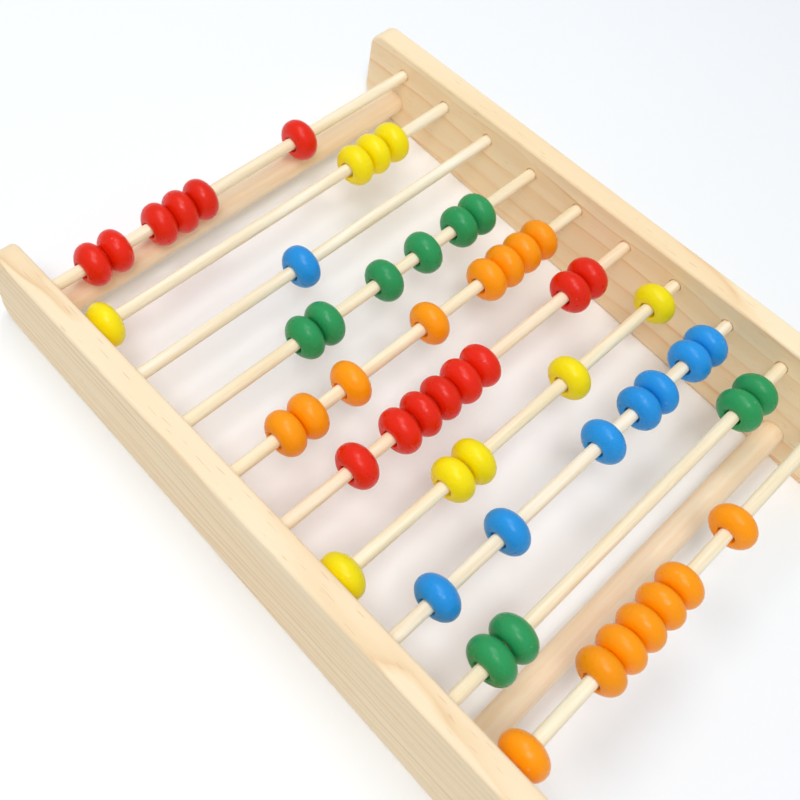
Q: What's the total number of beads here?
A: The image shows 56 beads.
